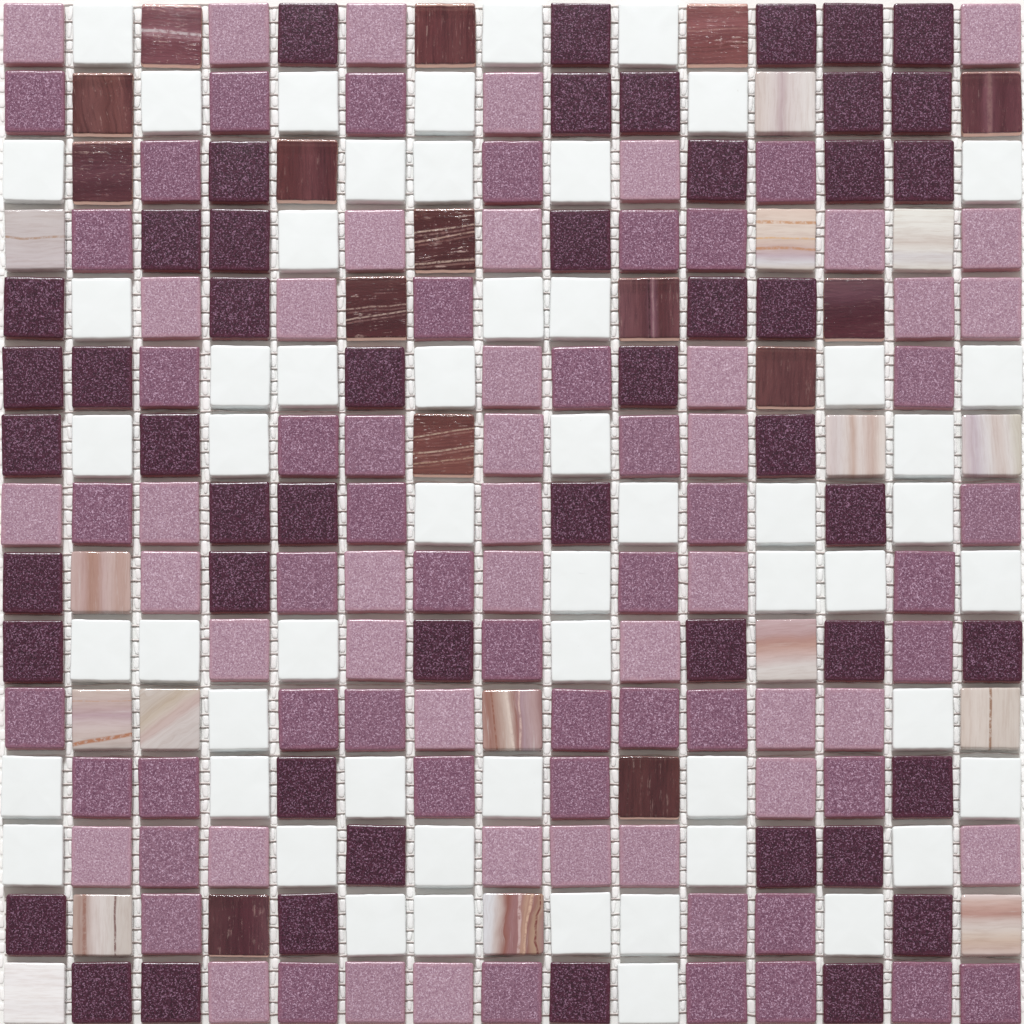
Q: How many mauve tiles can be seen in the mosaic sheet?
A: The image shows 88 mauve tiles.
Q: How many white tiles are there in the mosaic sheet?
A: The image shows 56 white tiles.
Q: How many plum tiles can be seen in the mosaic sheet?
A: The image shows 50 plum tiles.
